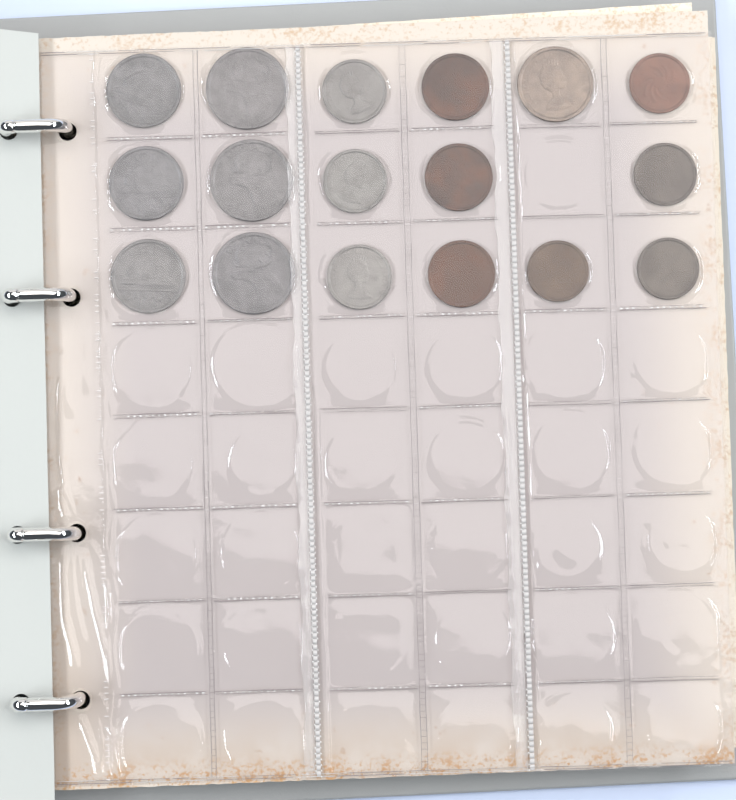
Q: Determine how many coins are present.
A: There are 17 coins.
